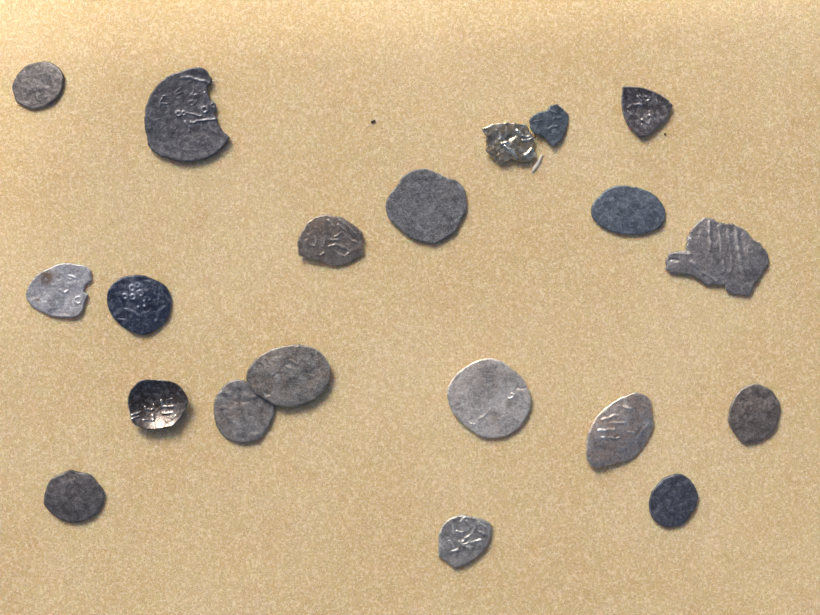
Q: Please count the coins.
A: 20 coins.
